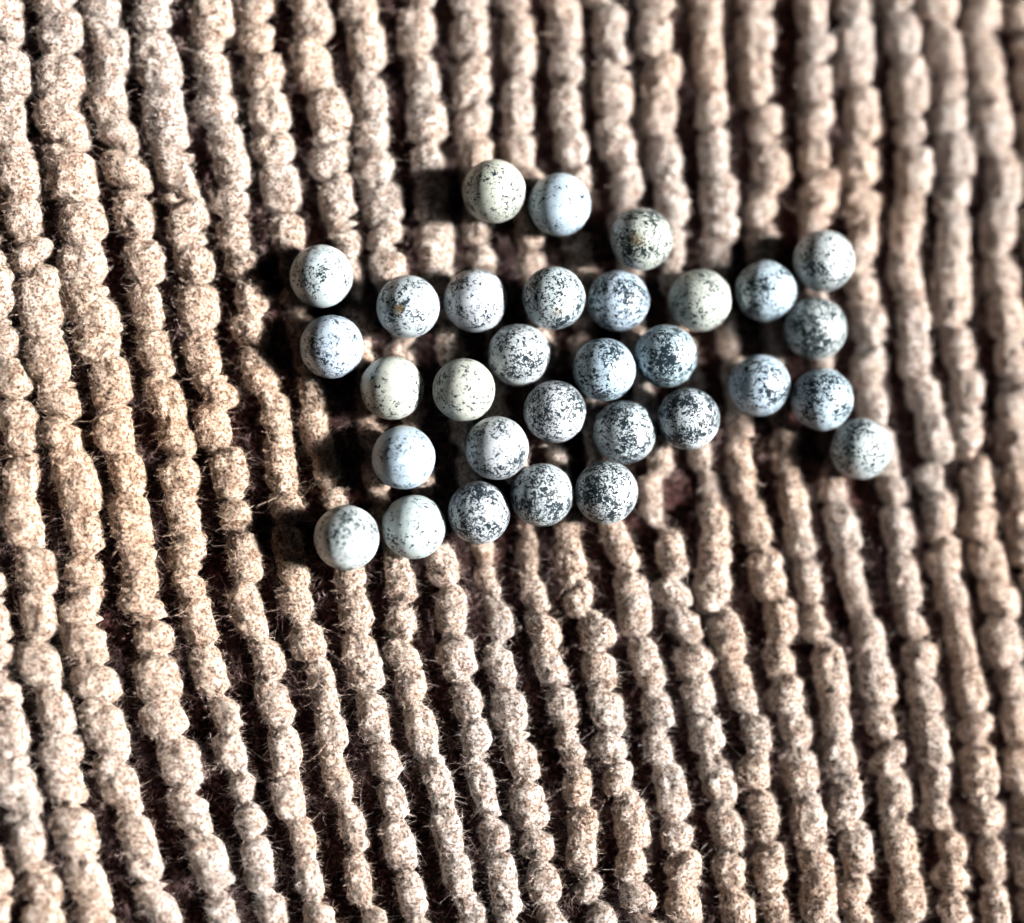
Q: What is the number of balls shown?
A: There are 31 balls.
